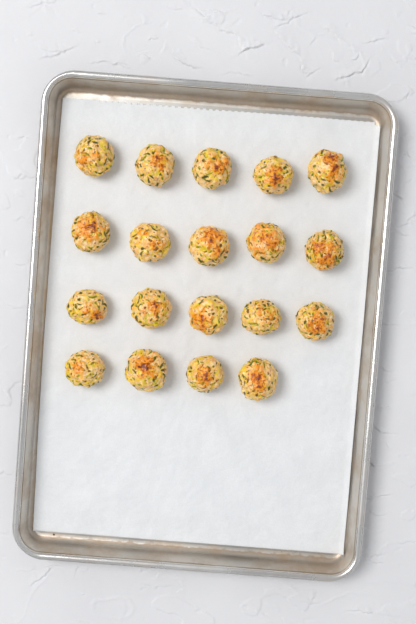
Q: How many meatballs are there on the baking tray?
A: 19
